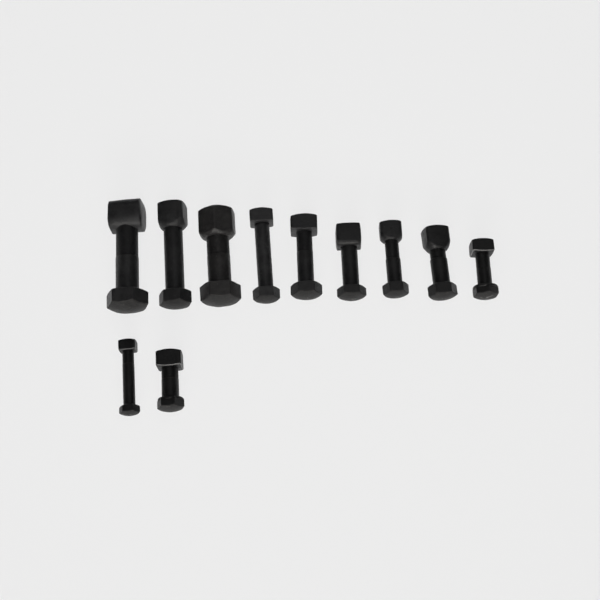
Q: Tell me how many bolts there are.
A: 11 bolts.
